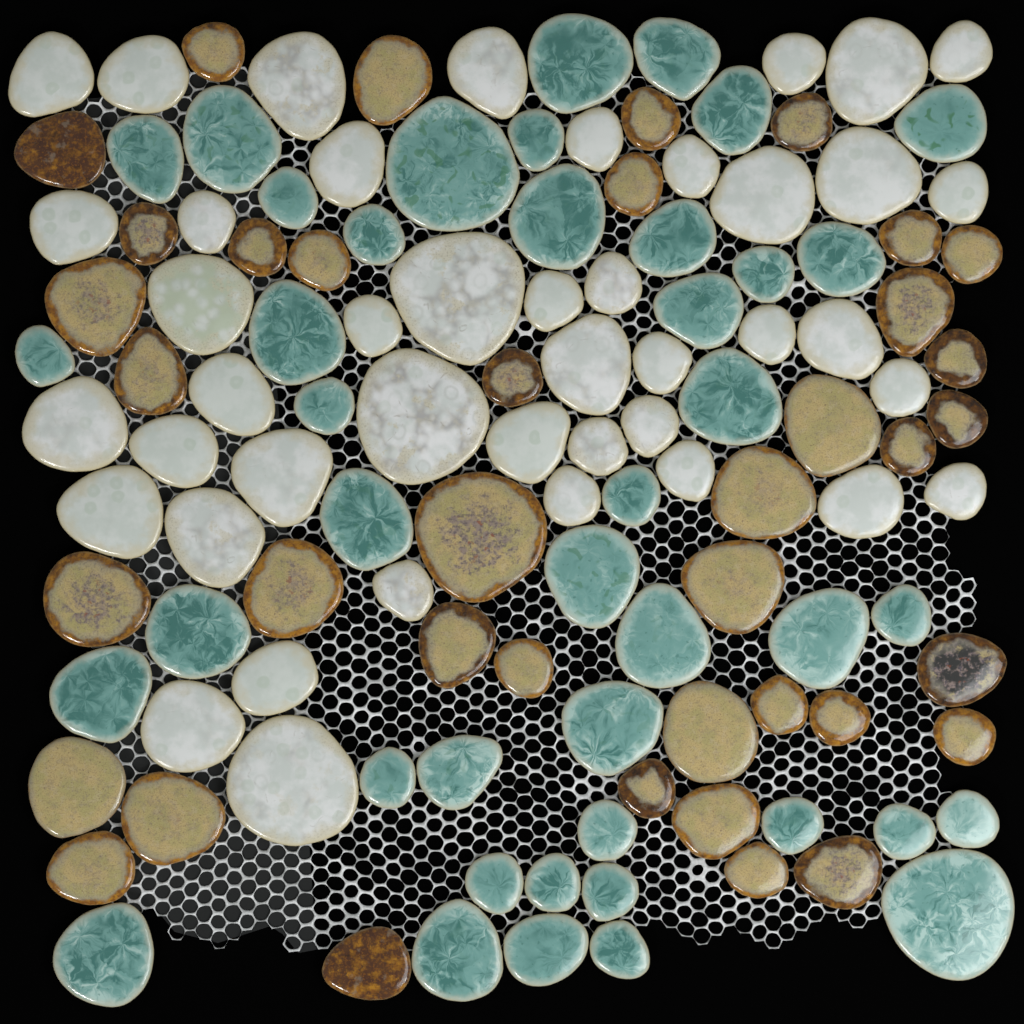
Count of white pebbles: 43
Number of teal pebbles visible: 42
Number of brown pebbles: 39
